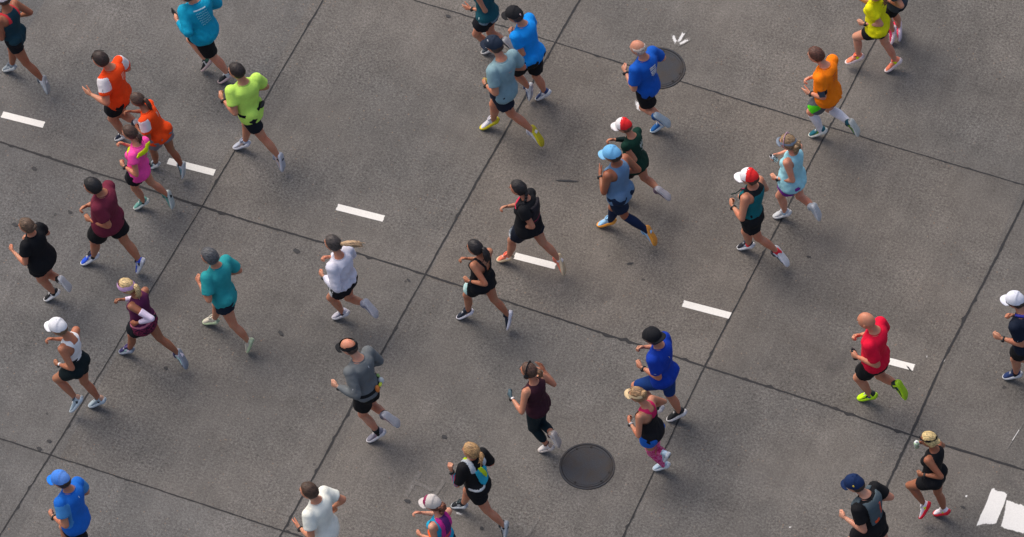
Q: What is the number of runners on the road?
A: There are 37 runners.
